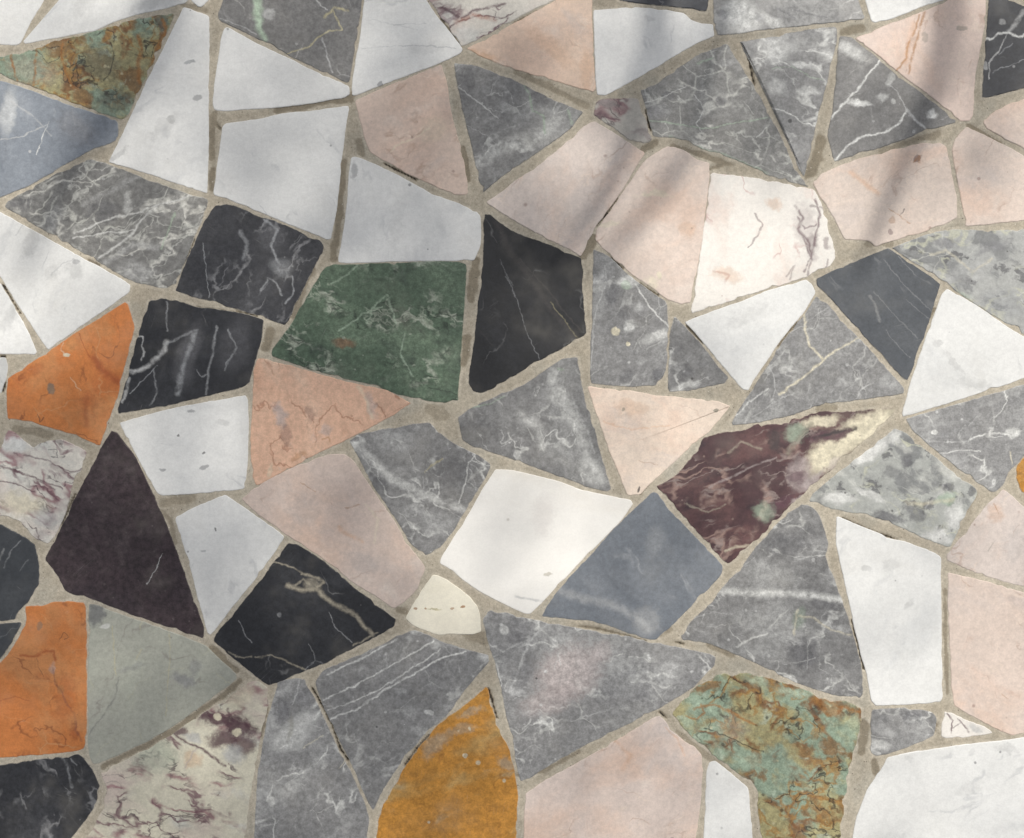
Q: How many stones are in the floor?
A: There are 84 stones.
